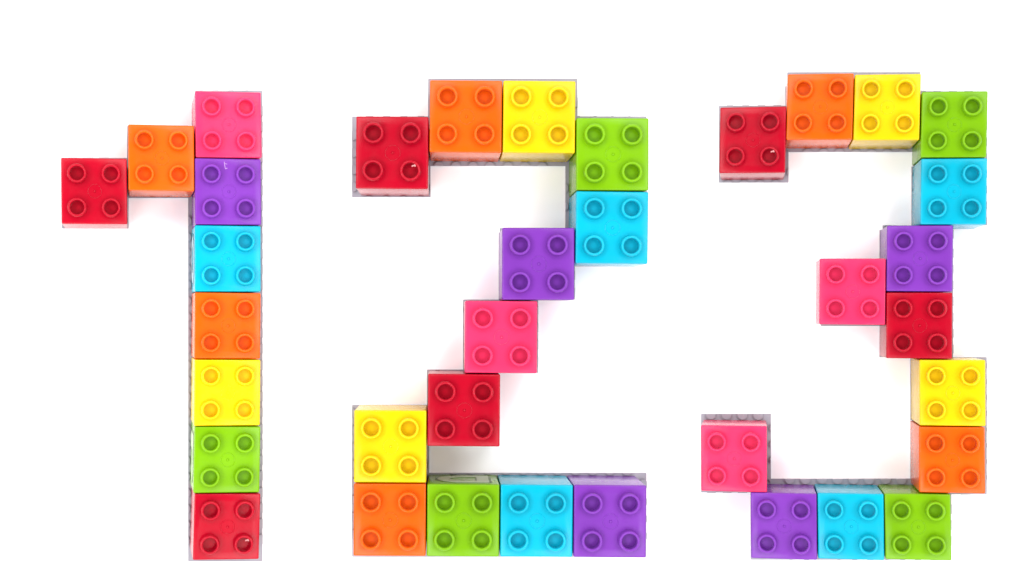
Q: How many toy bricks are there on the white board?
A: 36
